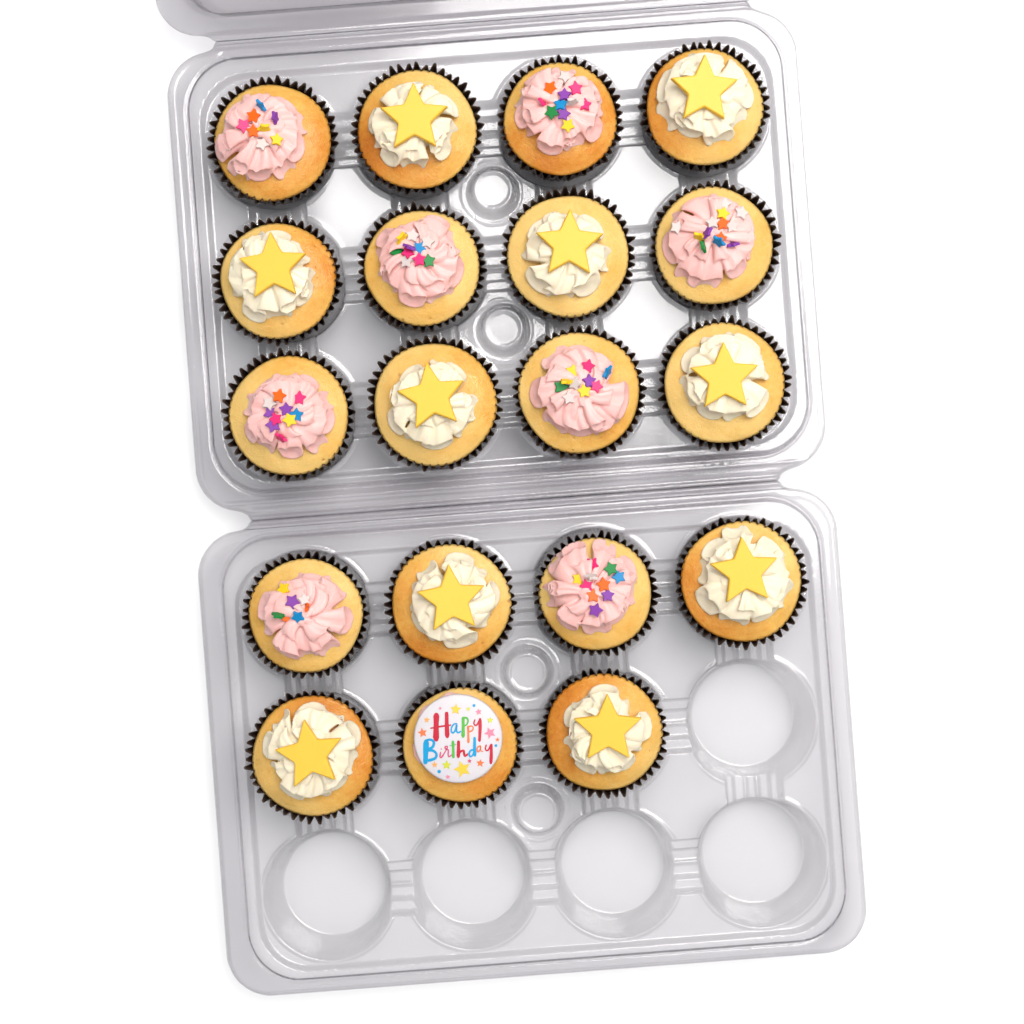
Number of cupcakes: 19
